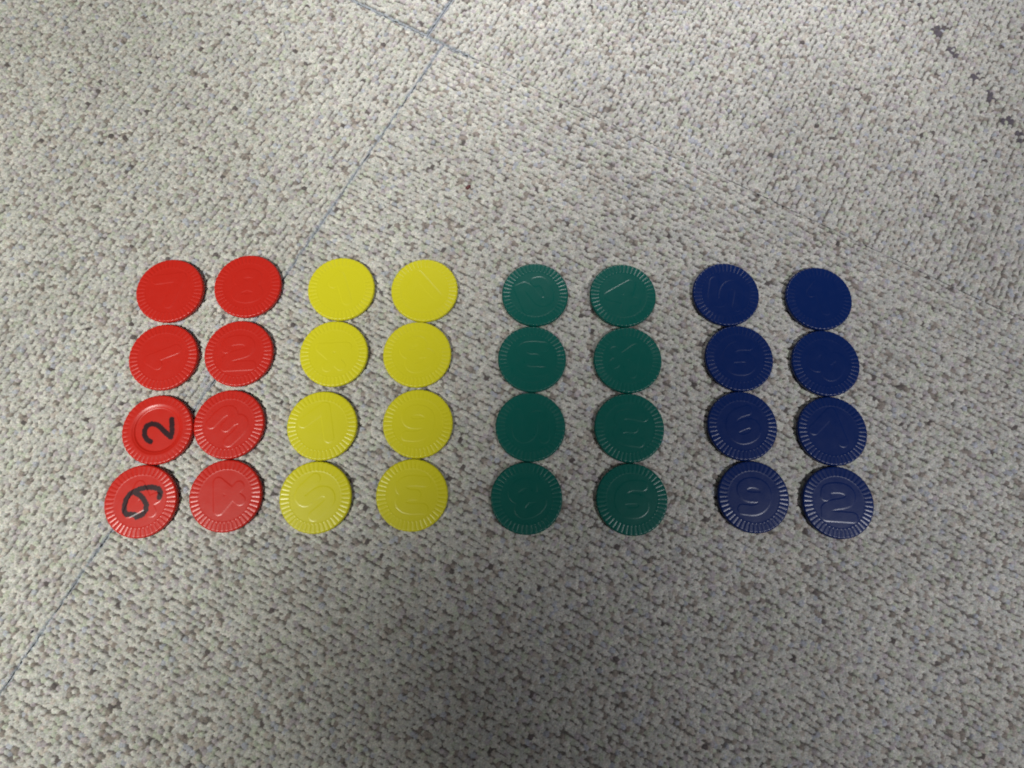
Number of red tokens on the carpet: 8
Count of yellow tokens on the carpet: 8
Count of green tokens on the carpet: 8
